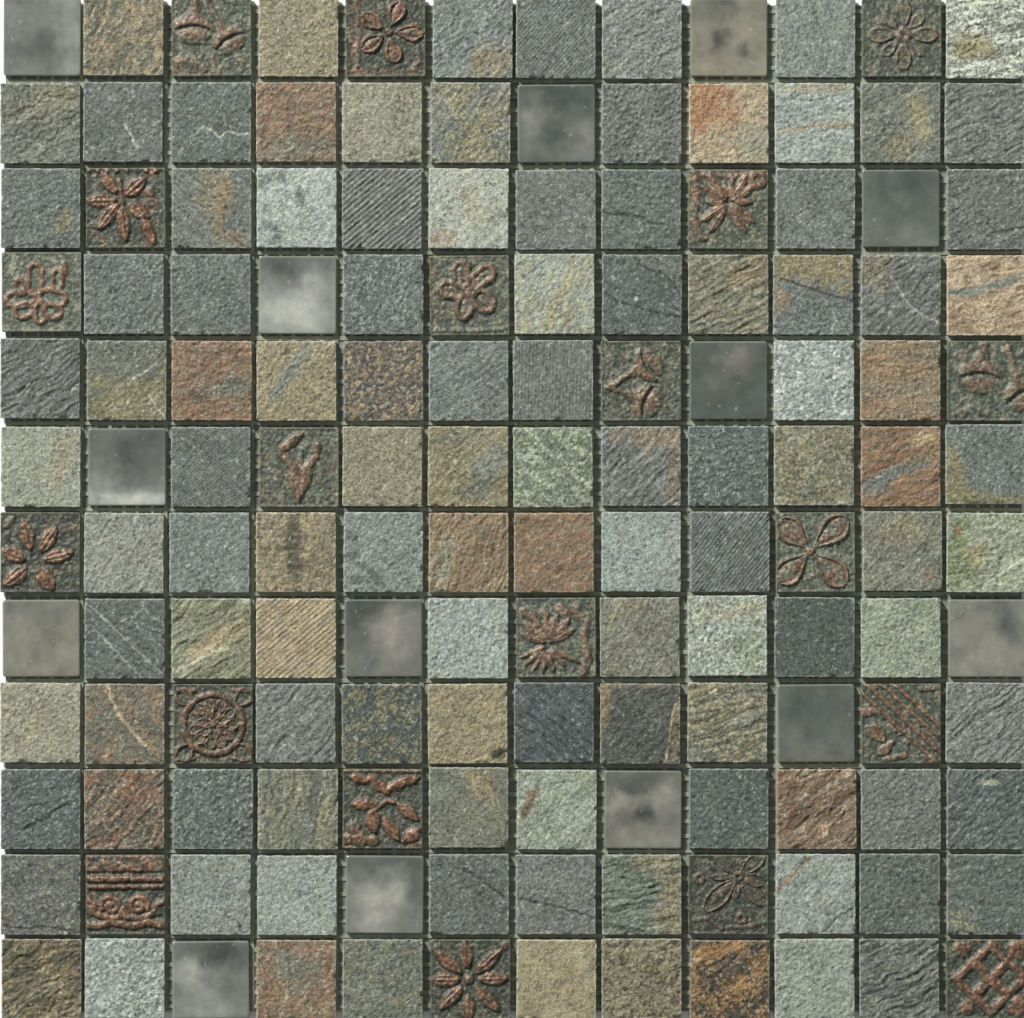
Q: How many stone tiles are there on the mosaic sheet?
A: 110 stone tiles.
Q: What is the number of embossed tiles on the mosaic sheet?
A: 20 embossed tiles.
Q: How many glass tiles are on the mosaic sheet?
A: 14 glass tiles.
